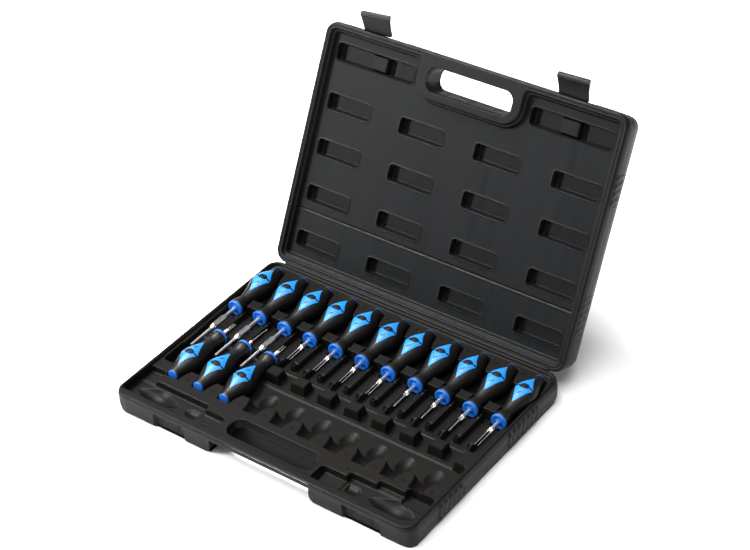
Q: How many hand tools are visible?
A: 14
